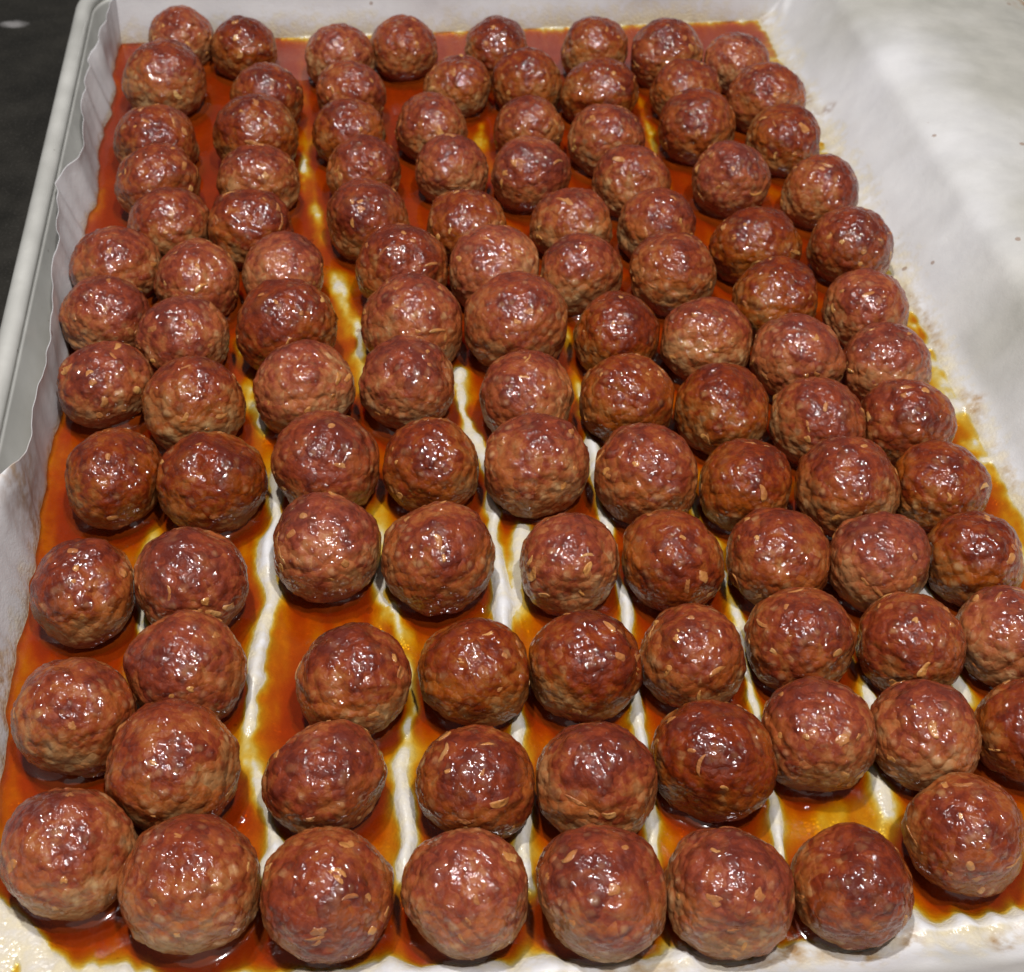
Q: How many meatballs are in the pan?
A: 110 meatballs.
